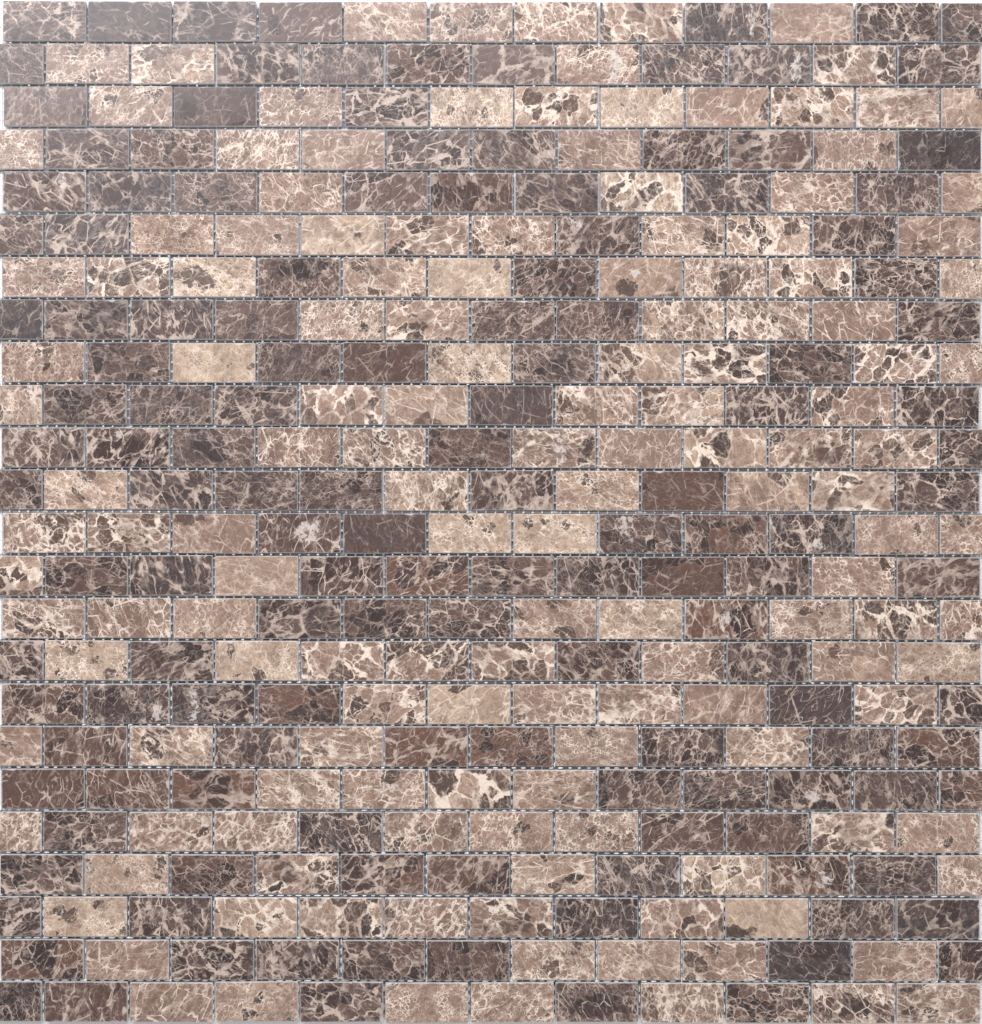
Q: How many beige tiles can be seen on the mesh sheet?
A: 147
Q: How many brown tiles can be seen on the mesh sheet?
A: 141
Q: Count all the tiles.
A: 288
